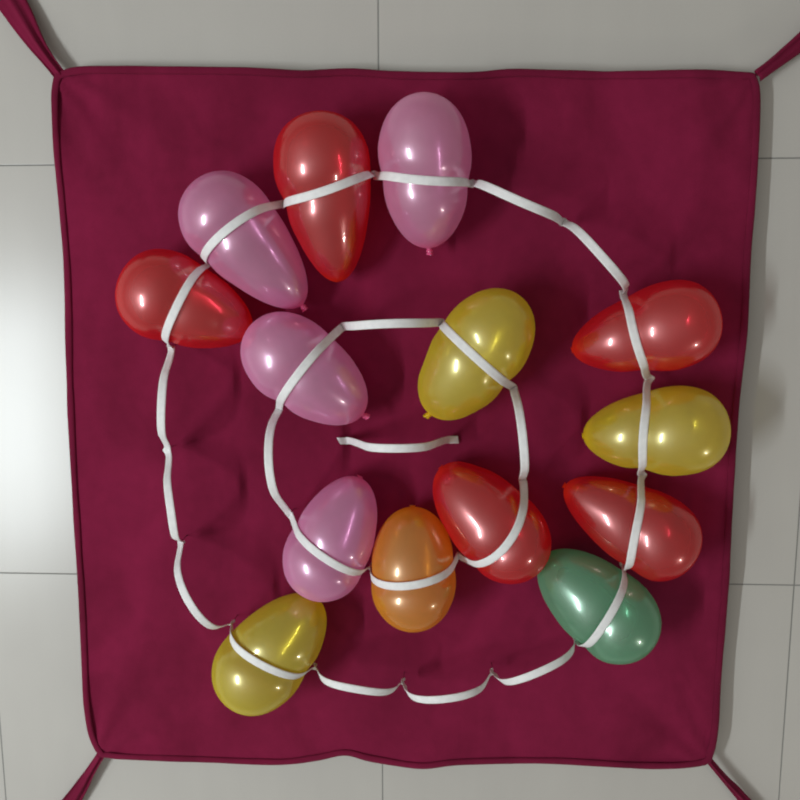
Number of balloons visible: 14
